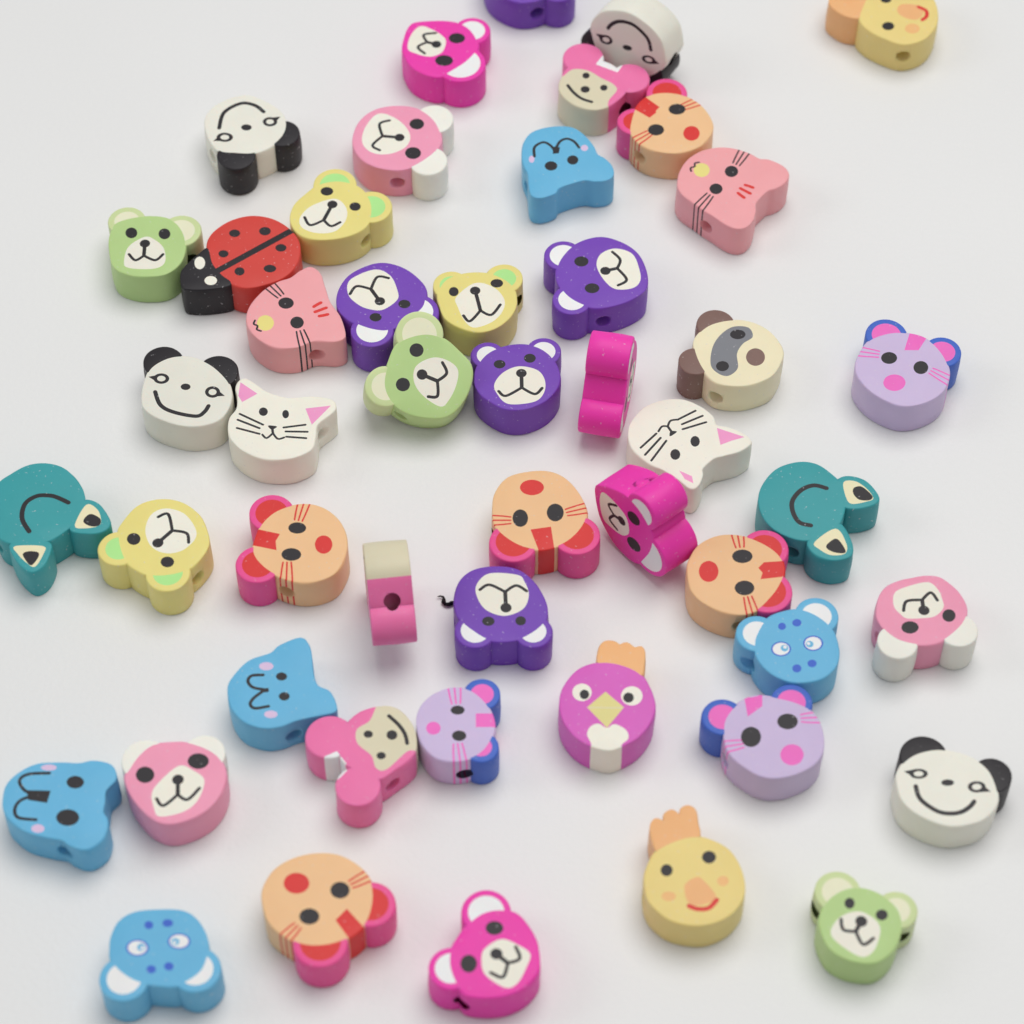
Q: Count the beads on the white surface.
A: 49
